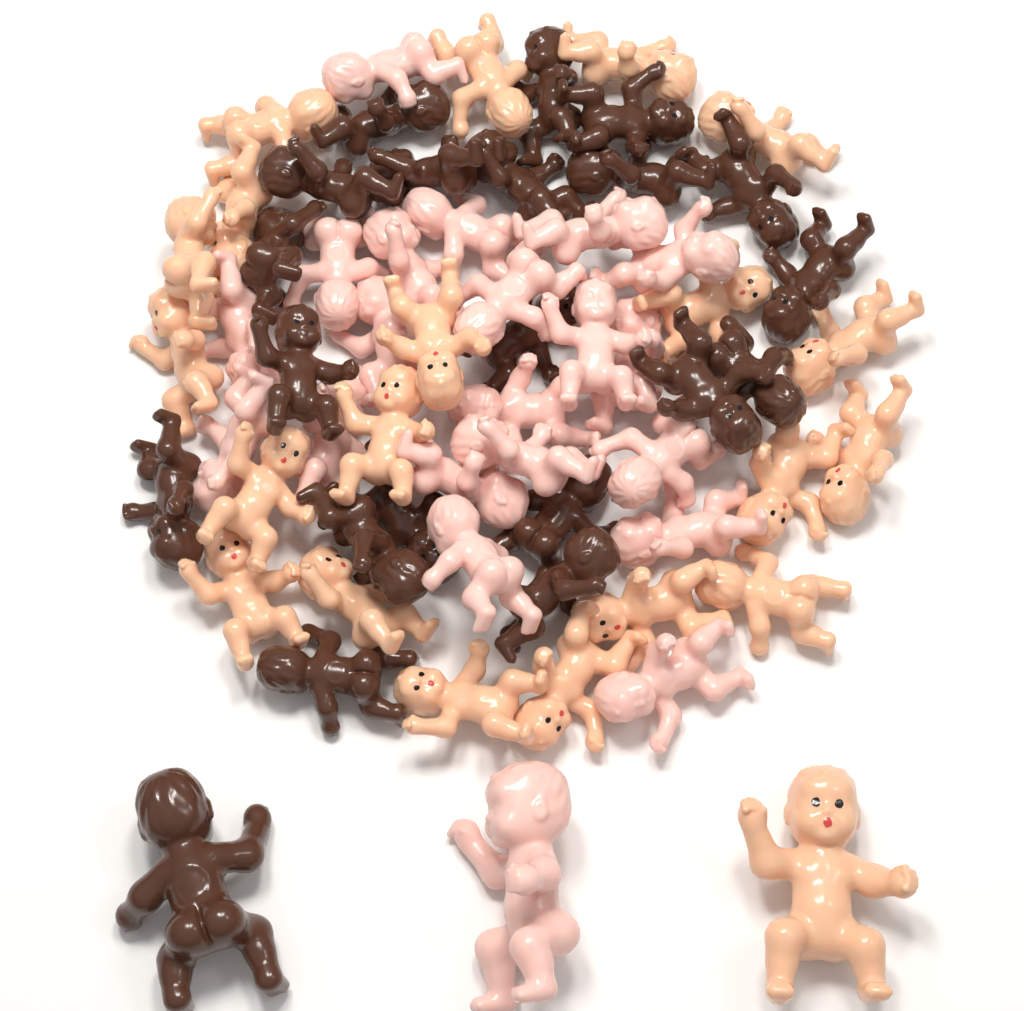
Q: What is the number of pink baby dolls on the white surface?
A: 21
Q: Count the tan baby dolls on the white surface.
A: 21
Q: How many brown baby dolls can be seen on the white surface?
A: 21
